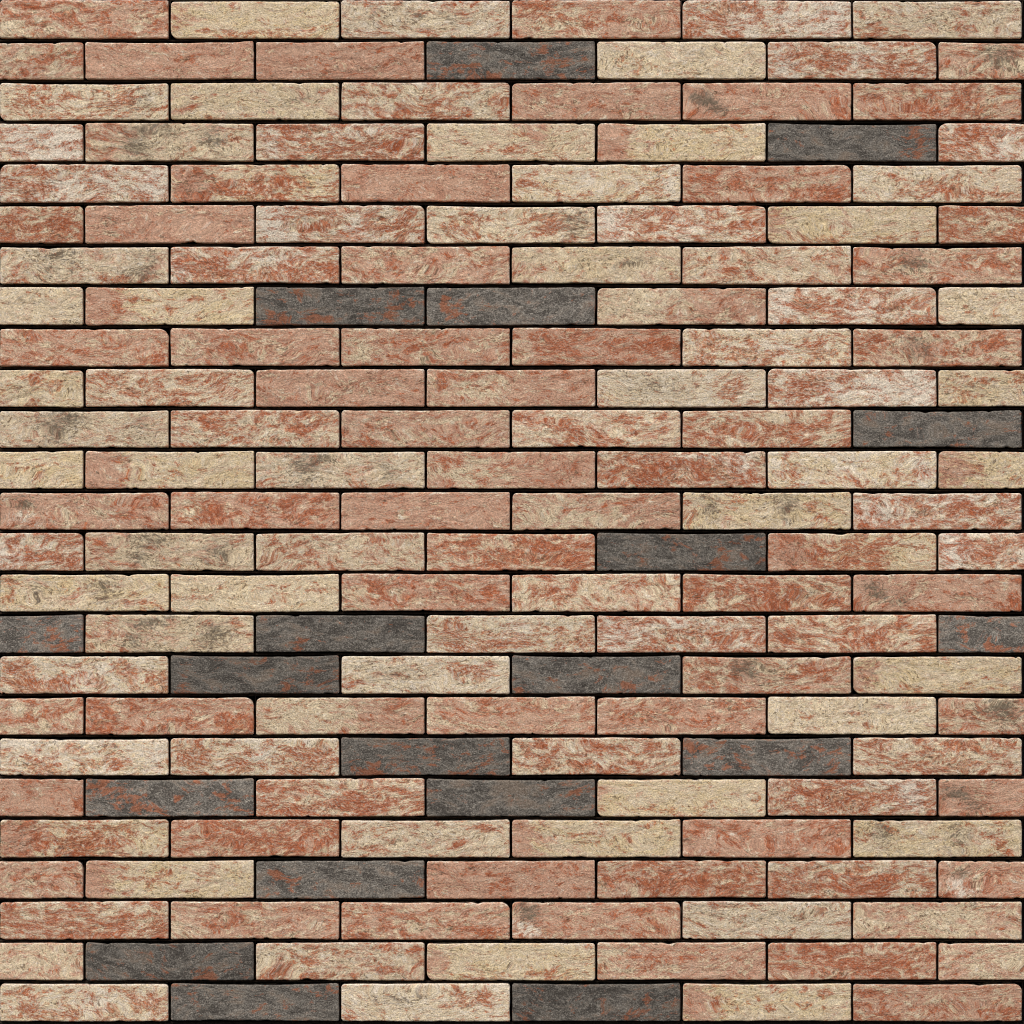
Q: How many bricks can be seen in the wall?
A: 162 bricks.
